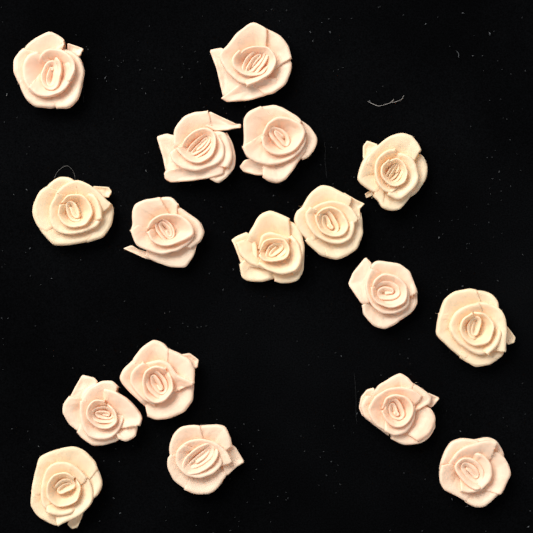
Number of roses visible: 17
